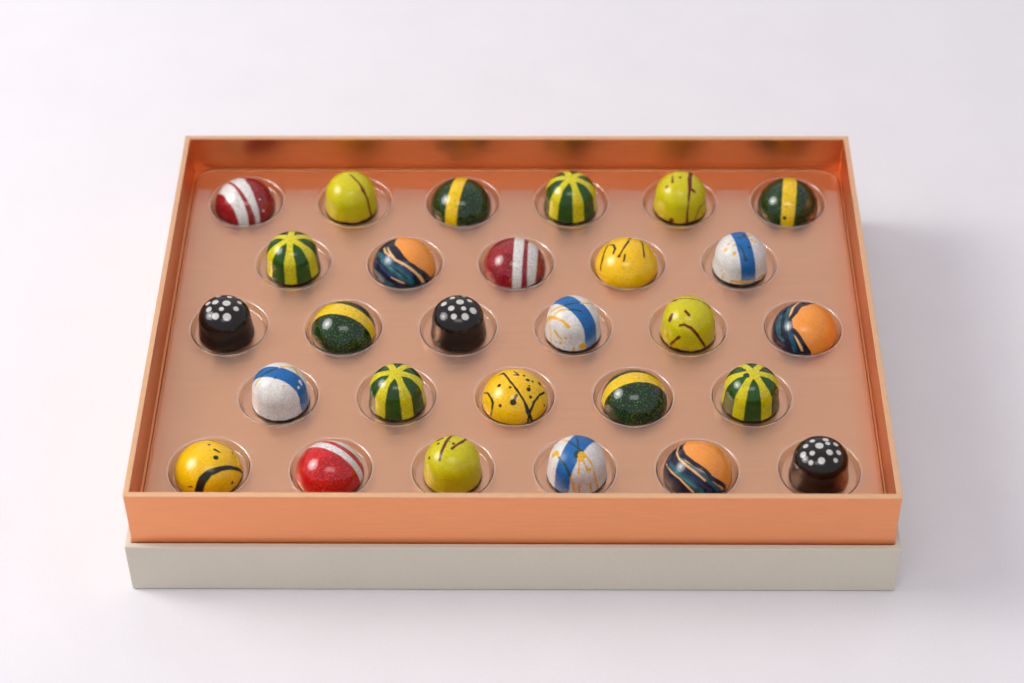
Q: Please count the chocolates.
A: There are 28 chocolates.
